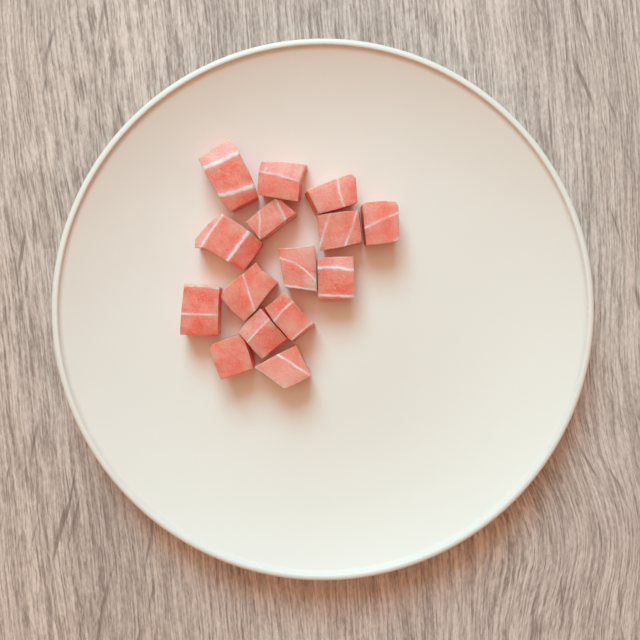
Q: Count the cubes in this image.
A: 15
